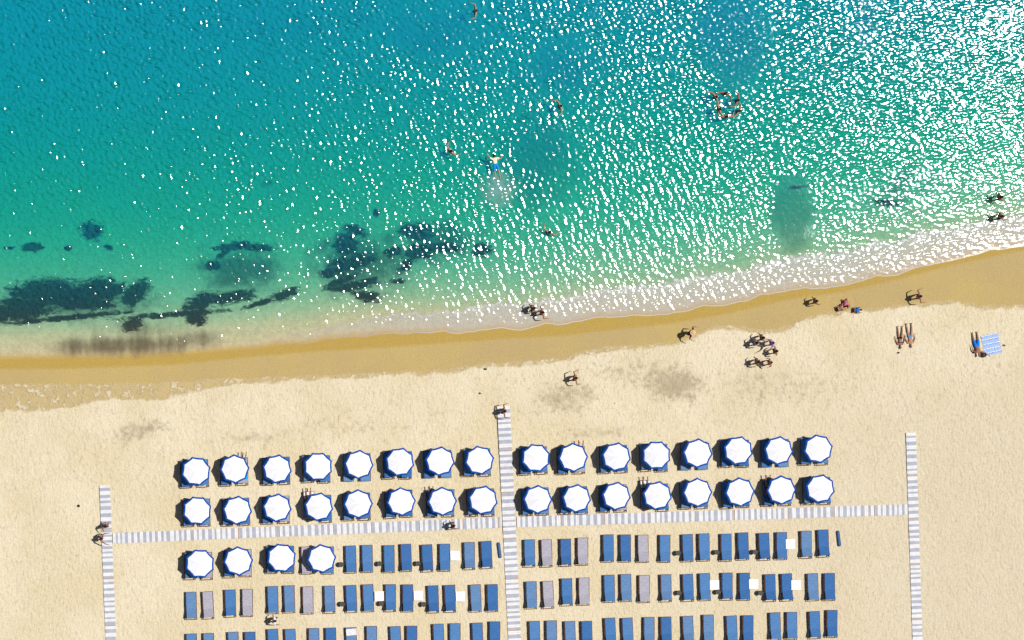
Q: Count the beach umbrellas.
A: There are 36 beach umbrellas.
